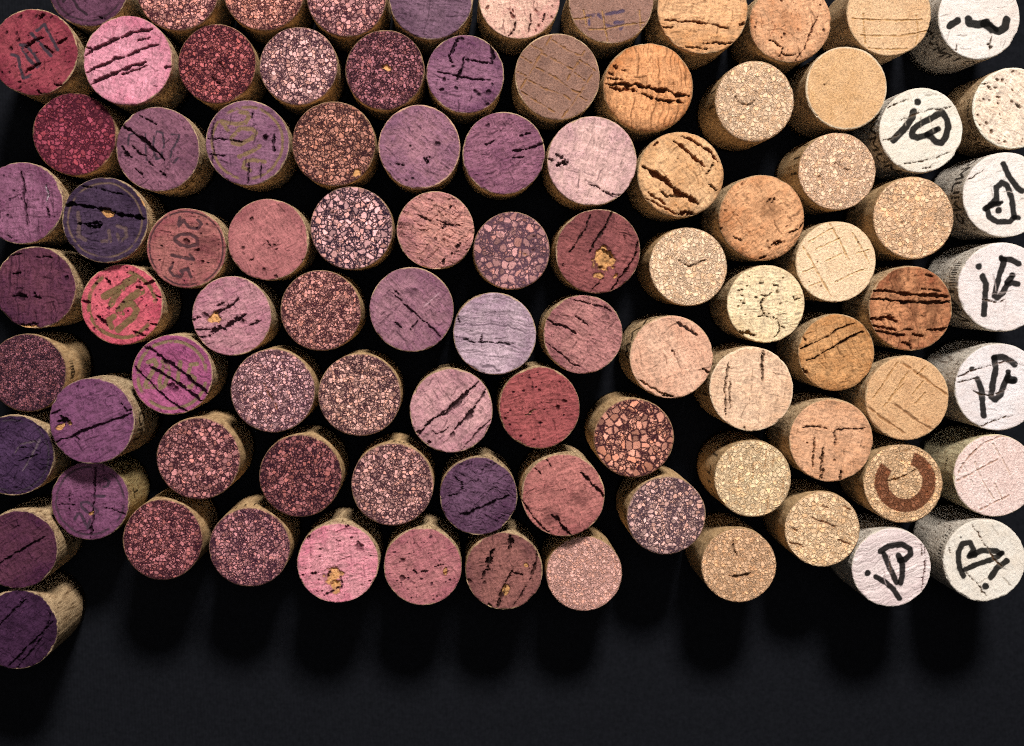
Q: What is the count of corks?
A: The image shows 92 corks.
